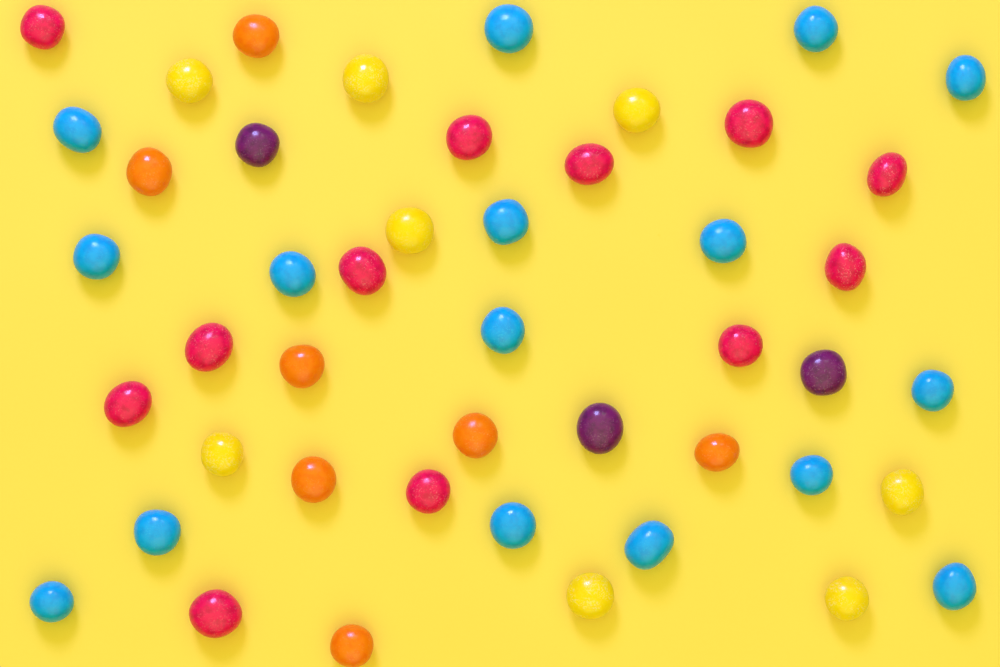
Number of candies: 46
